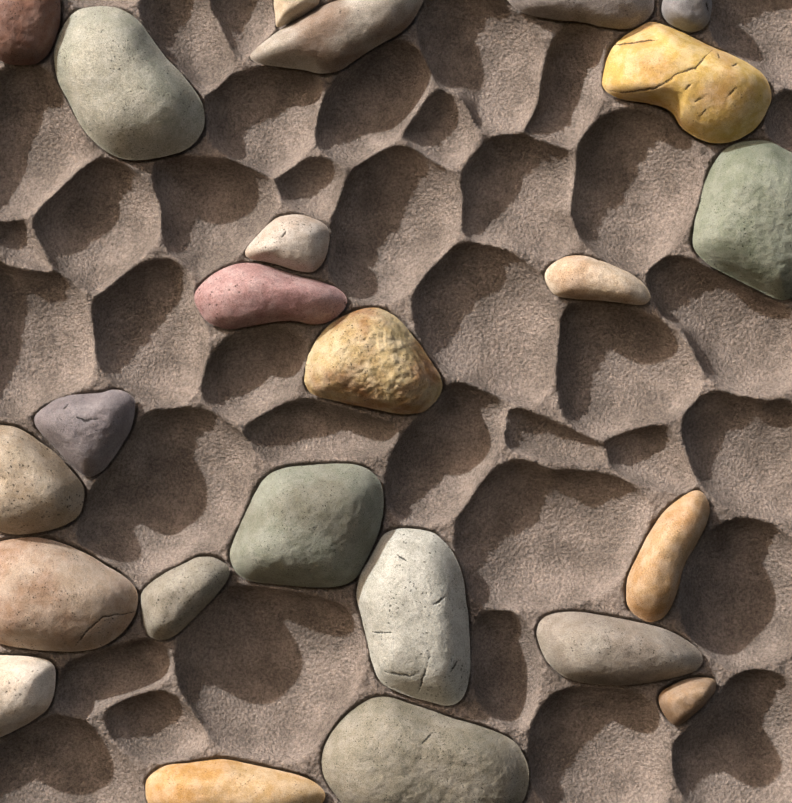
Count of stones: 24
